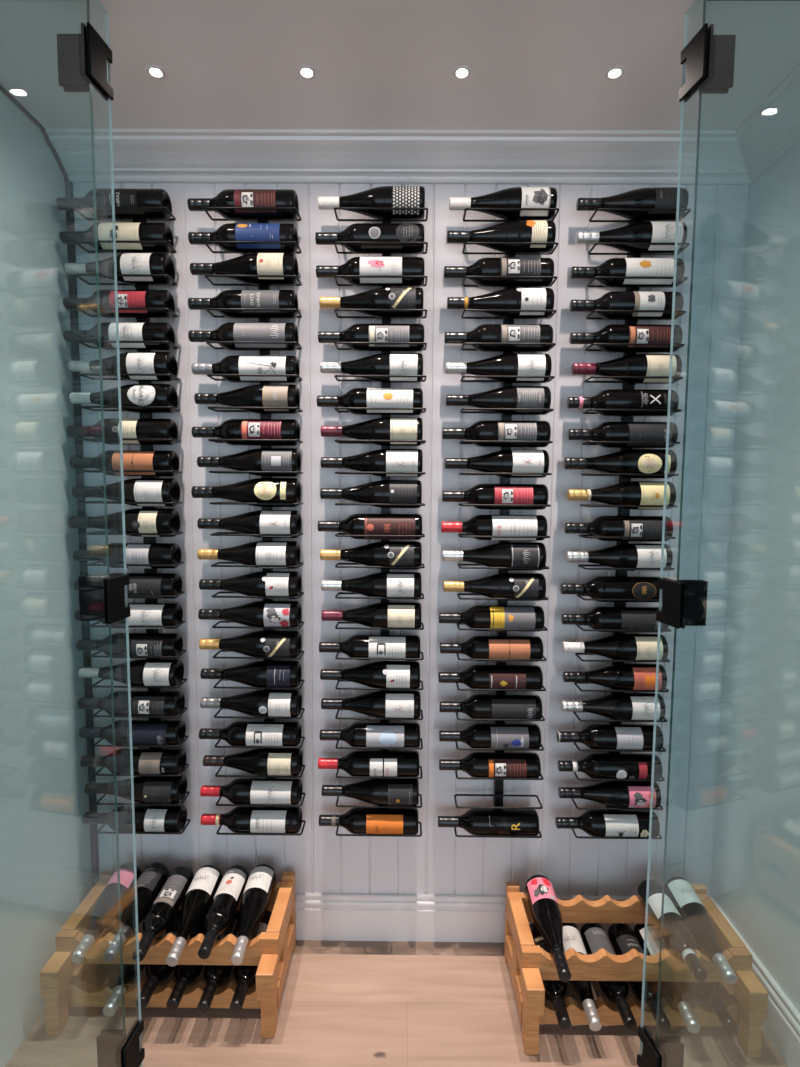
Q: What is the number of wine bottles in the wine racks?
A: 124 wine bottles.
